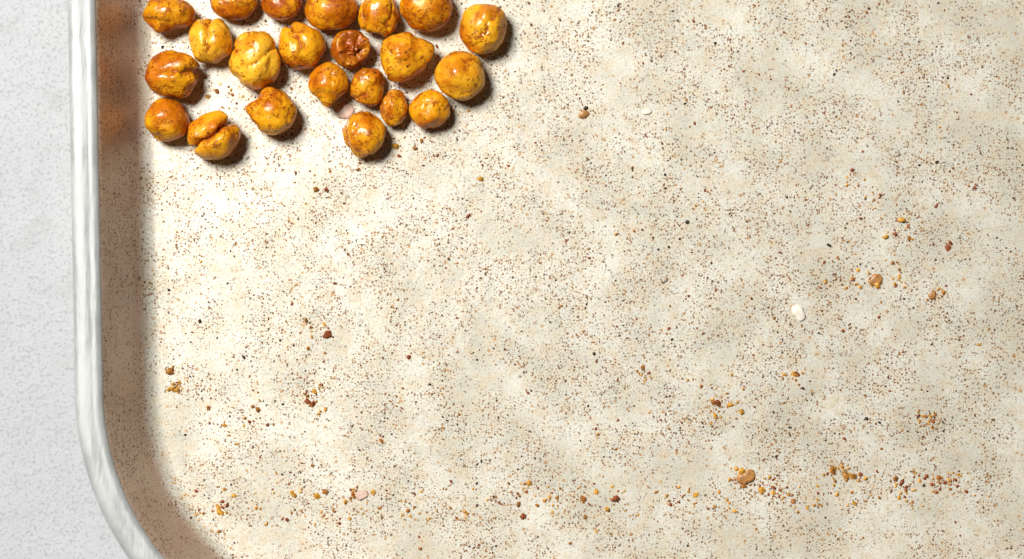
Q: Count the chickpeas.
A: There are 22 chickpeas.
